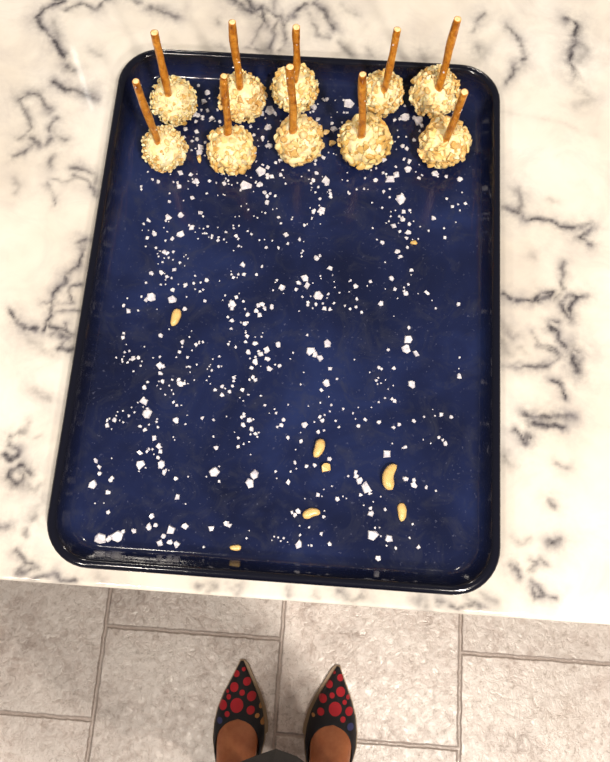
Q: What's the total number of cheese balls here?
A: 10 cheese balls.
